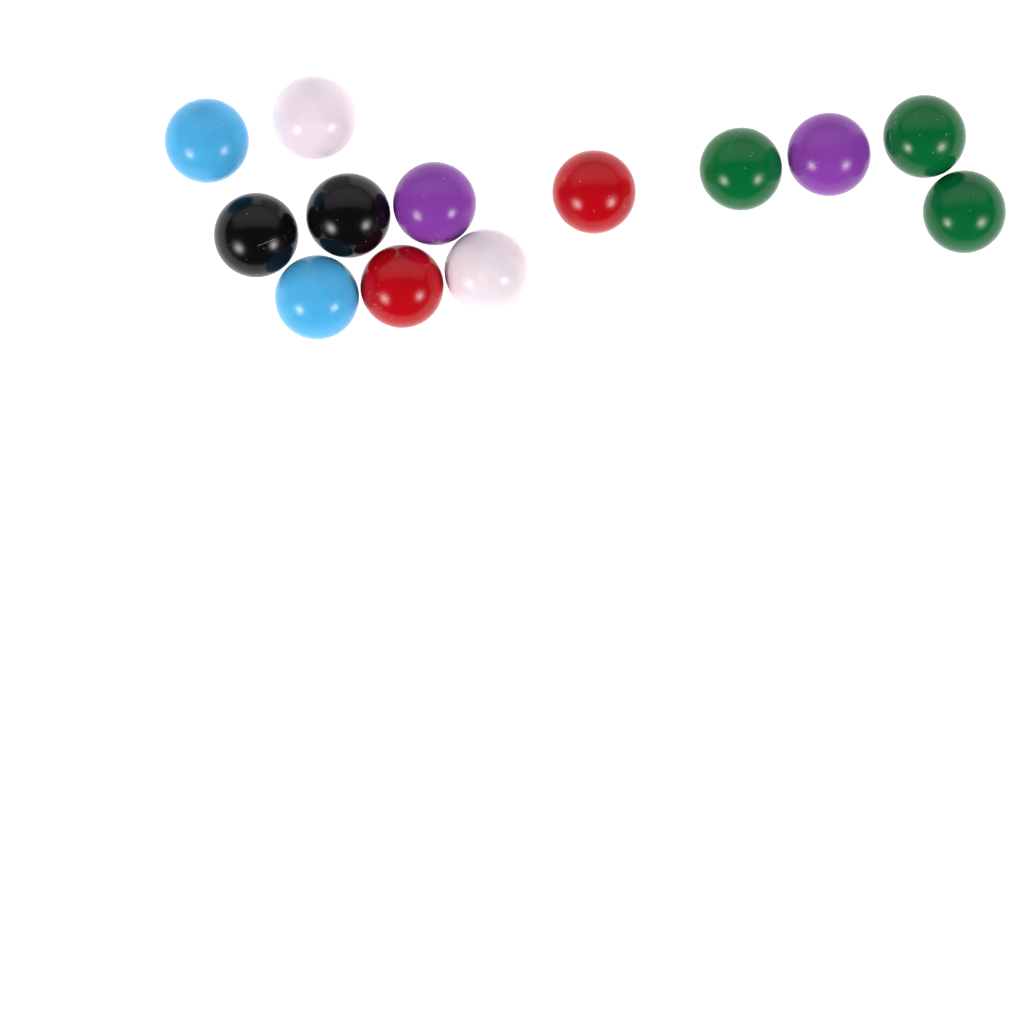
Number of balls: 13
